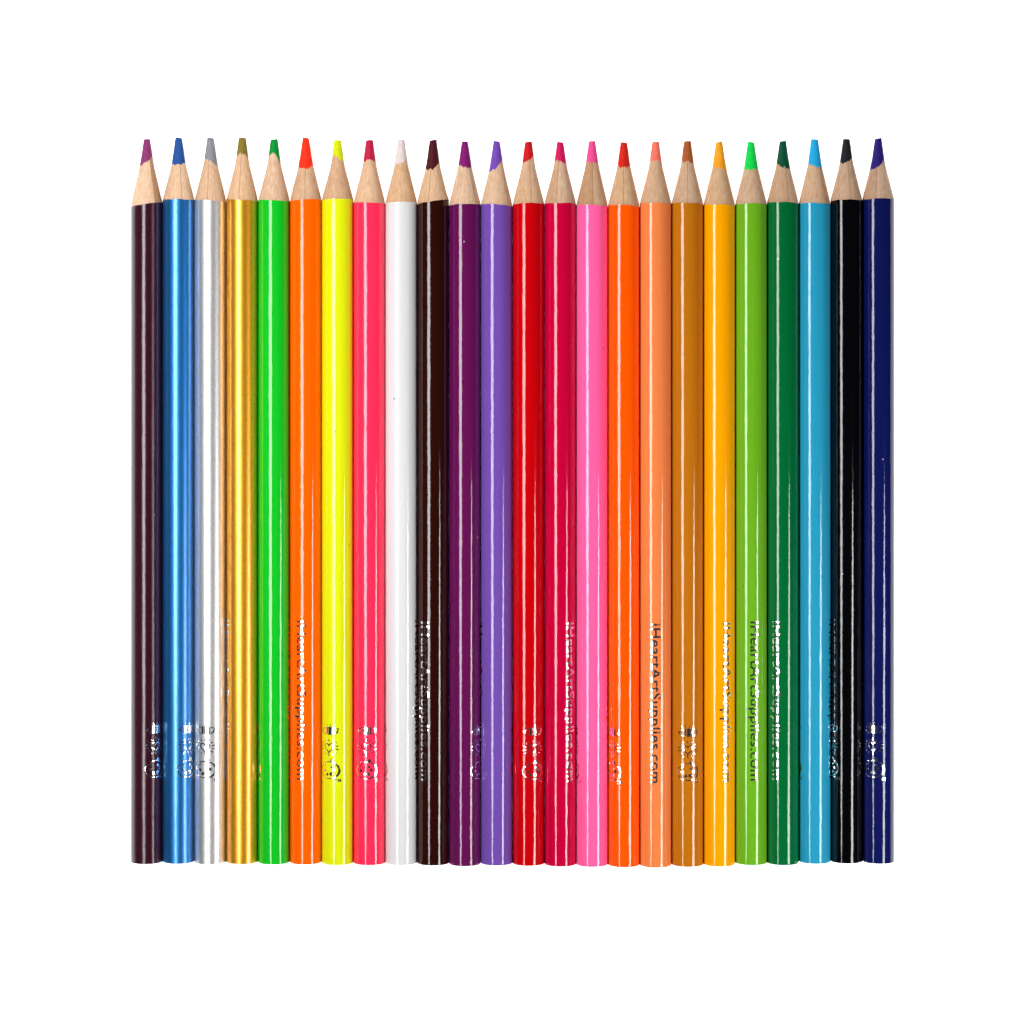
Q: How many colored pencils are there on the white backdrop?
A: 24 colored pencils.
